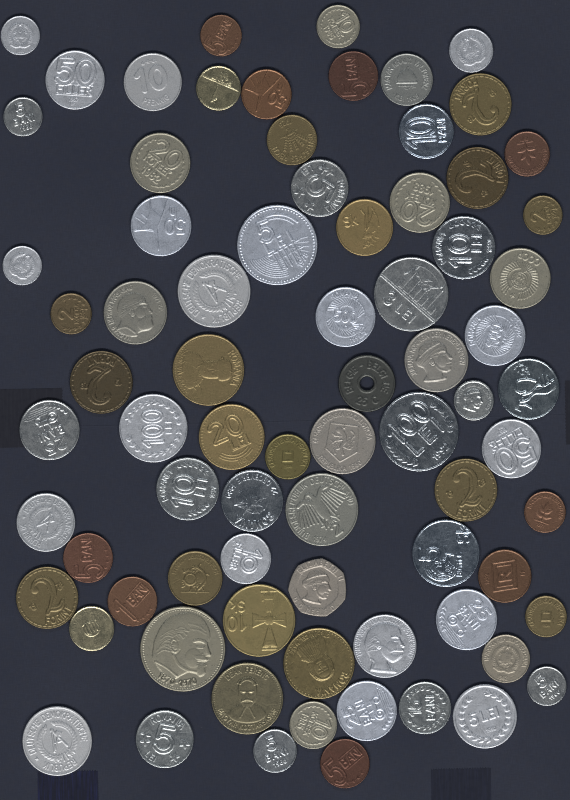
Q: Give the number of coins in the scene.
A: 77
